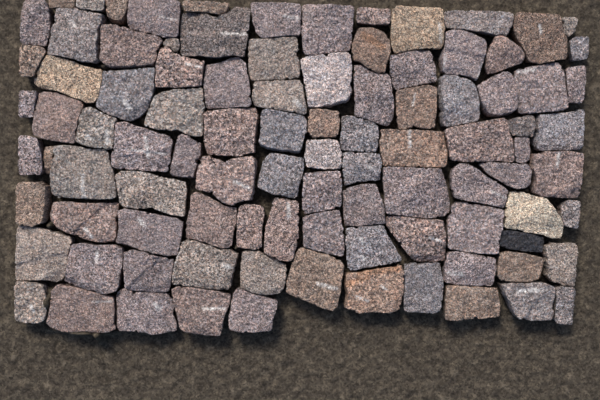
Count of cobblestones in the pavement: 97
